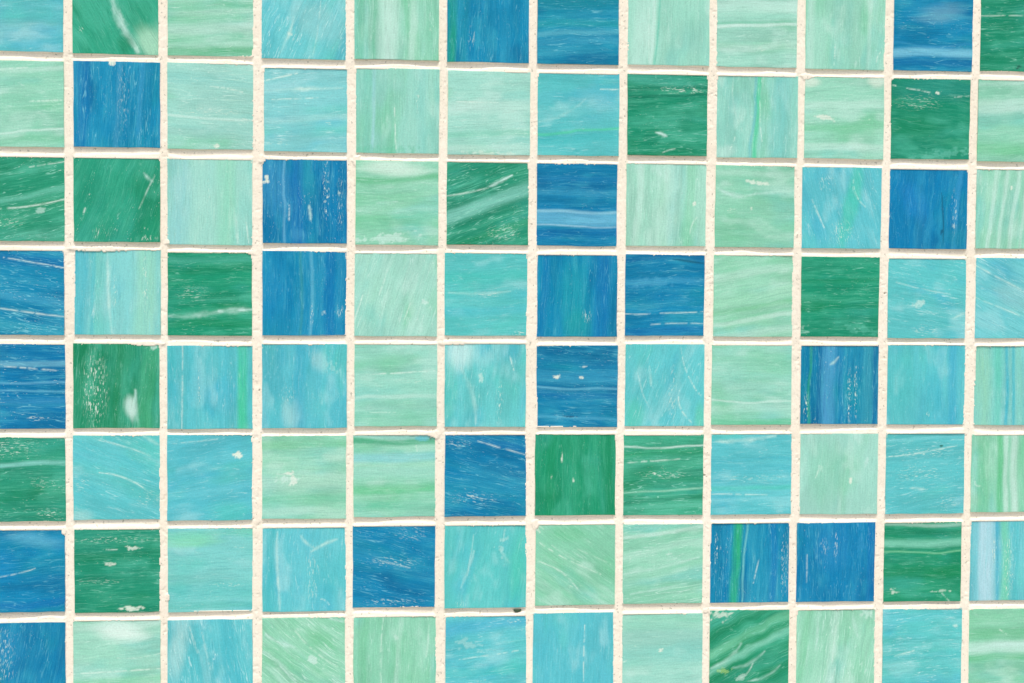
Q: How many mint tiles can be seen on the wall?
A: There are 33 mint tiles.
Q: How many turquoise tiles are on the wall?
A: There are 27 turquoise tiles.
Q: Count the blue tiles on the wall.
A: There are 20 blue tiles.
